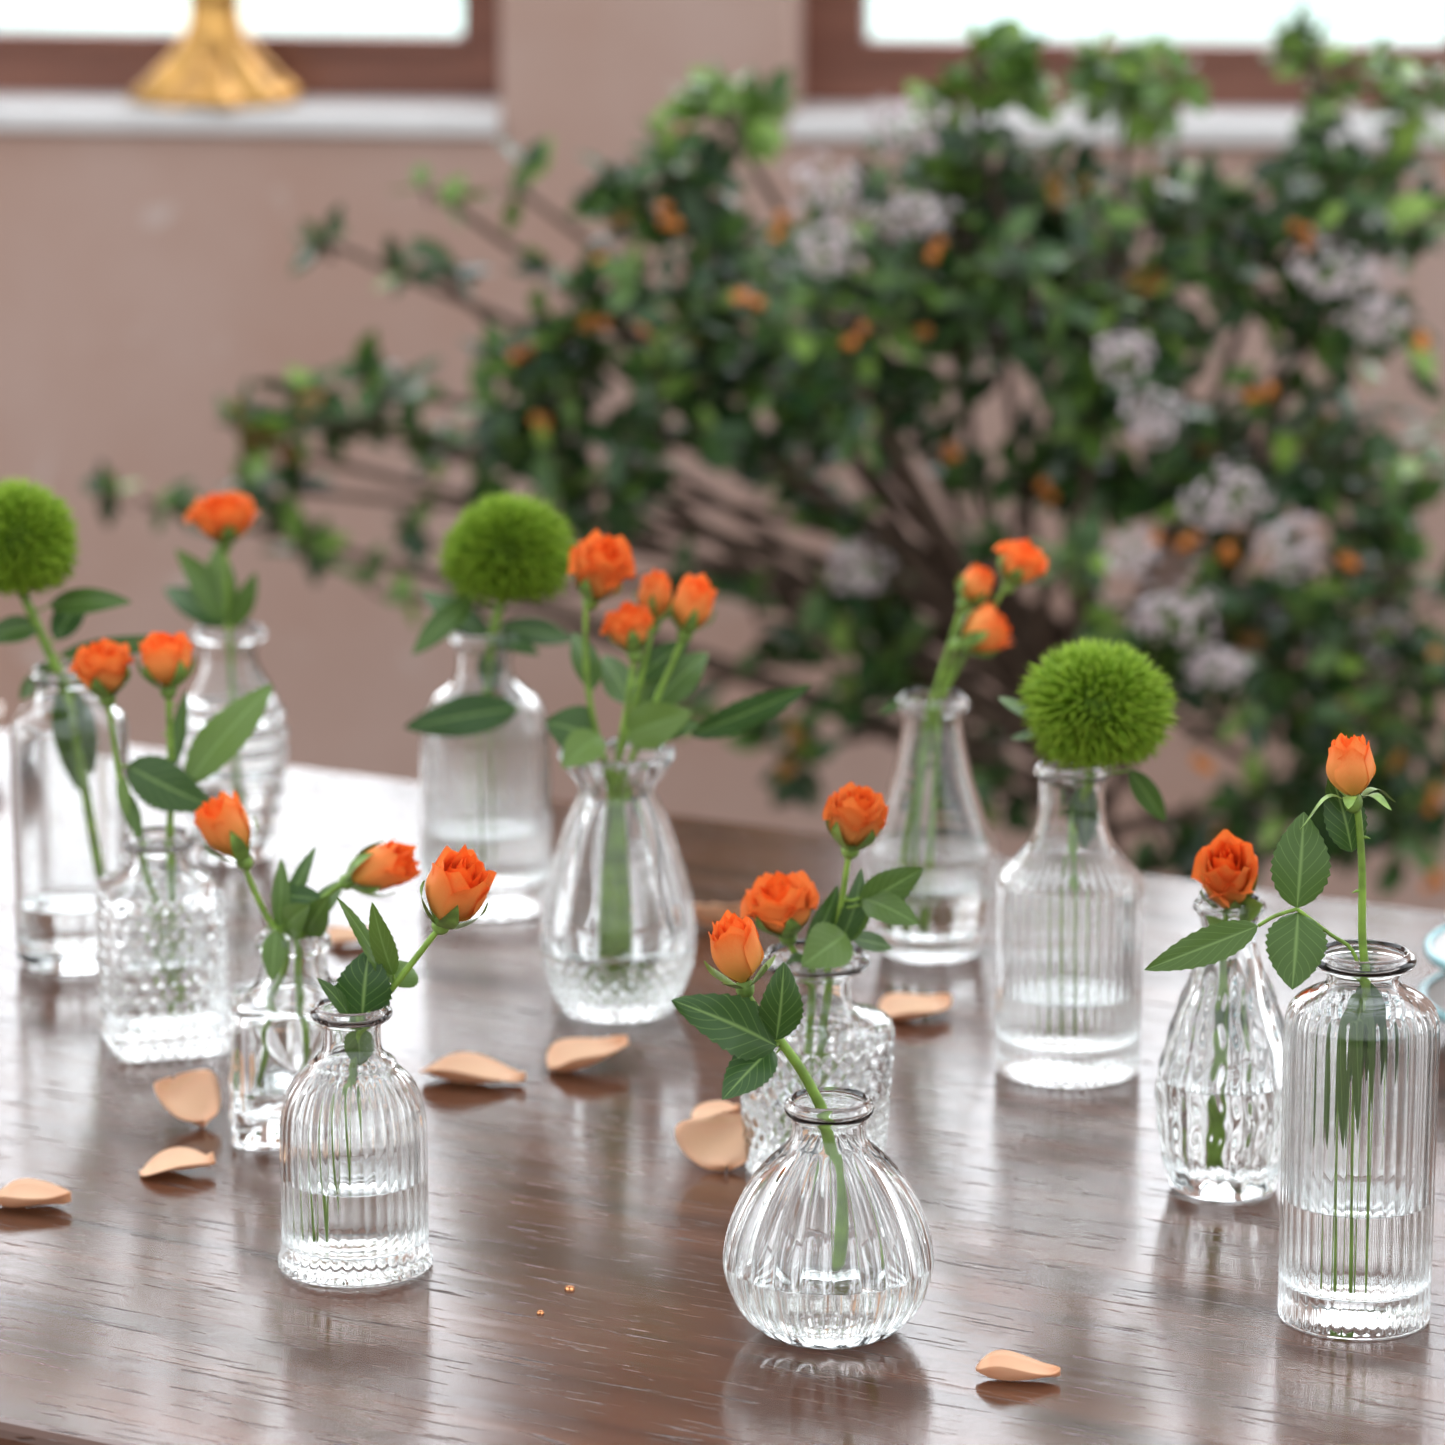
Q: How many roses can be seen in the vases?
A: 18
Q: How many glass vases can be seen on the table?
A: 13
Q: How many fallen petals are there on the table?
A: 11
